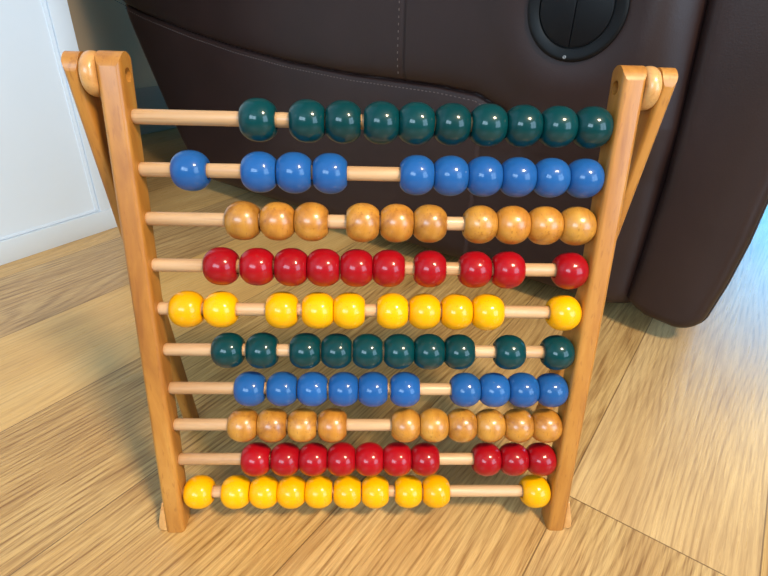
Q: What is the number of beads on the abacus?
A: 100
